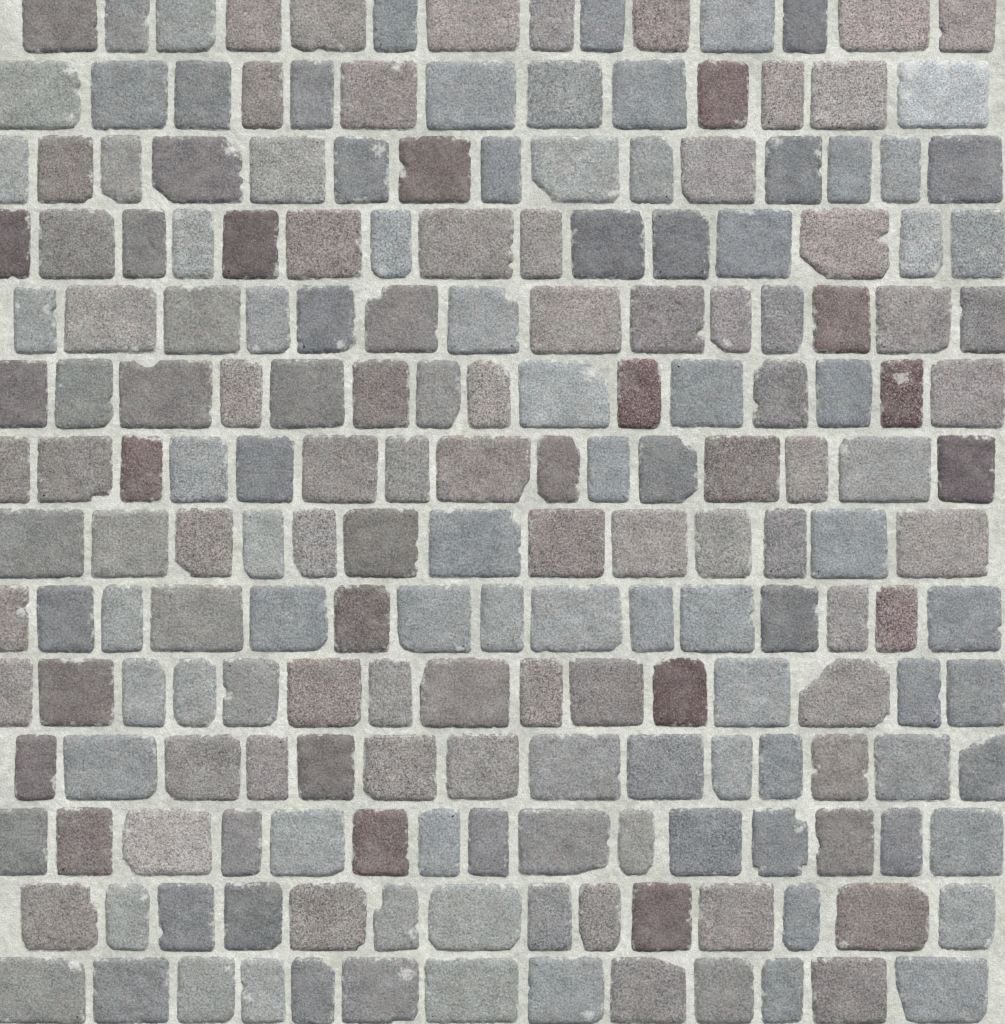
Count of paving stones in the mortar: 200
